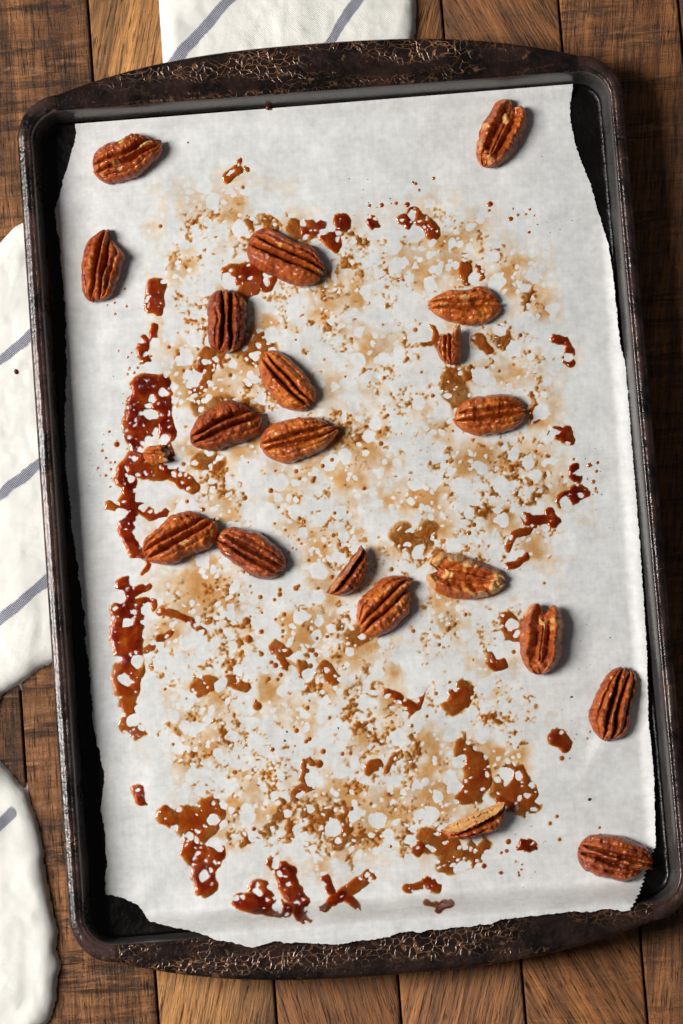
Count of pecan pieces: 21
